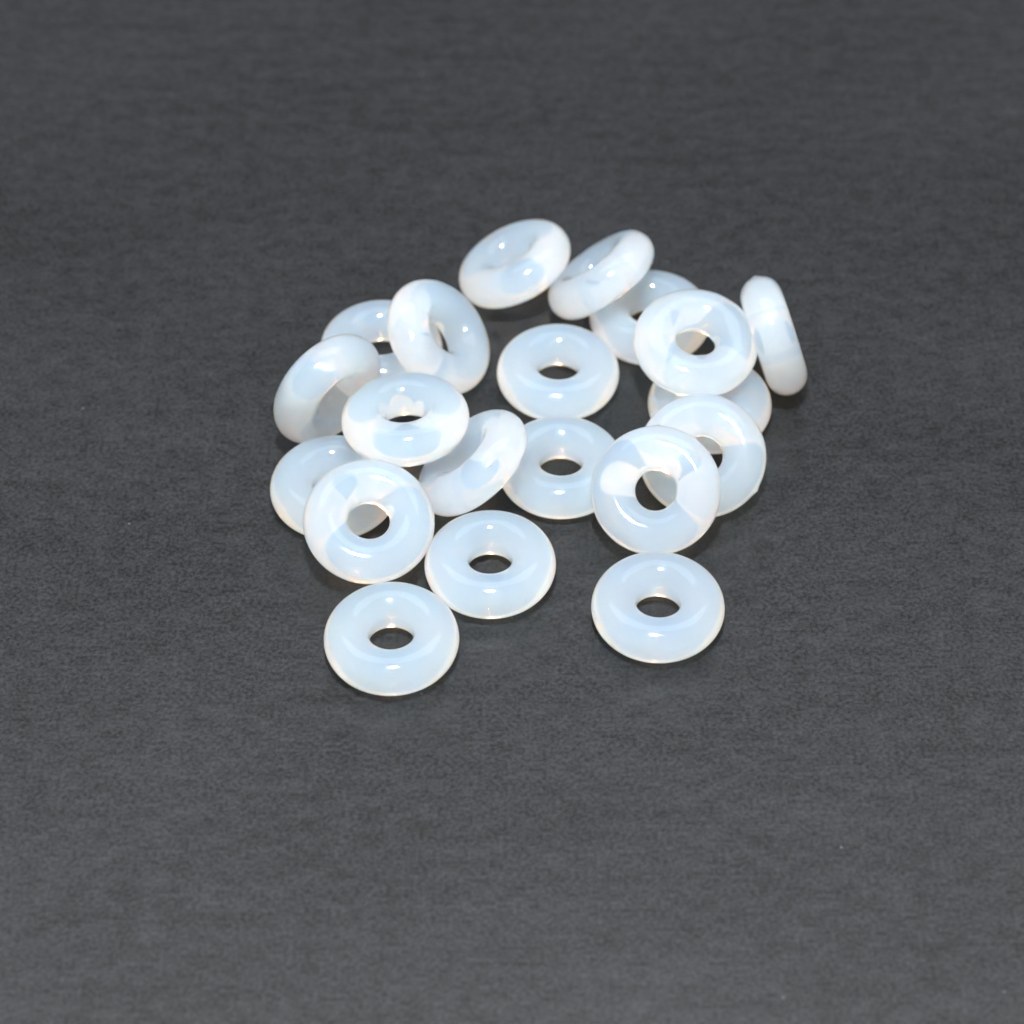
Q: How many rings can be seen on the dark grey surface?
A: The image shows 20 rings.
